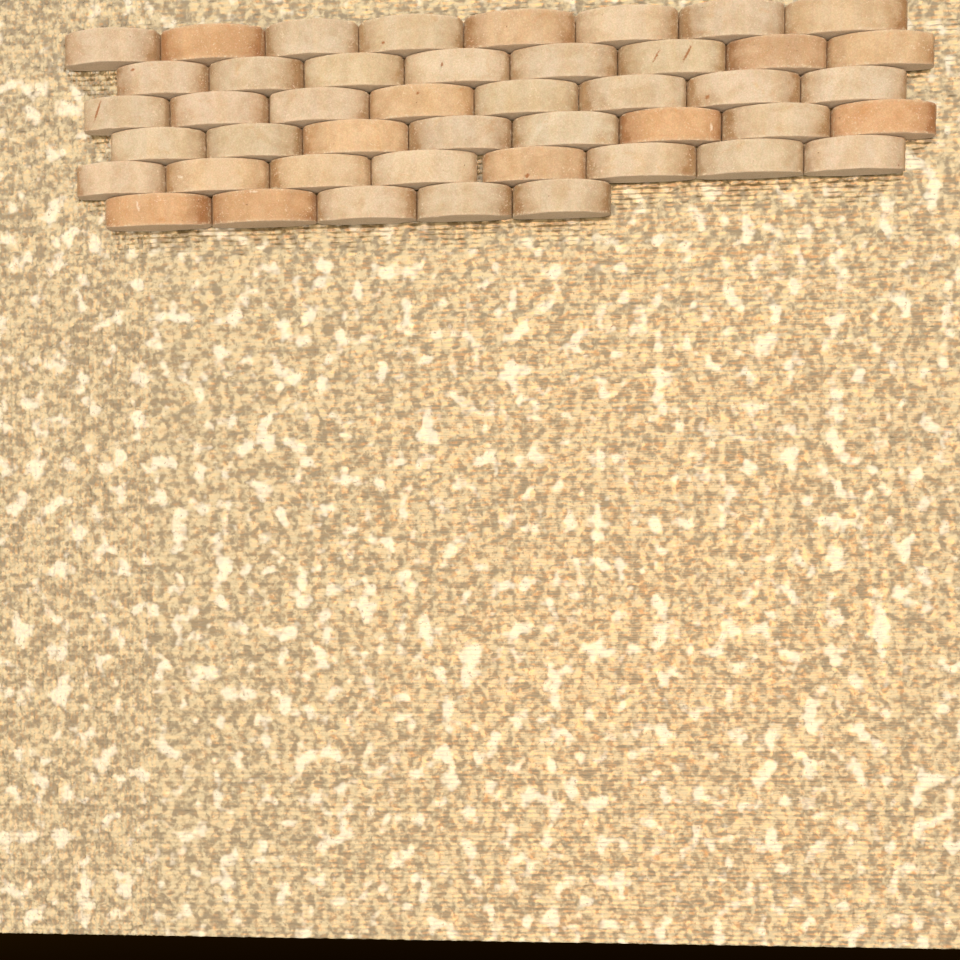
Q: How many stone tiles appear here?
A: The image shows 45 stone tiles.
